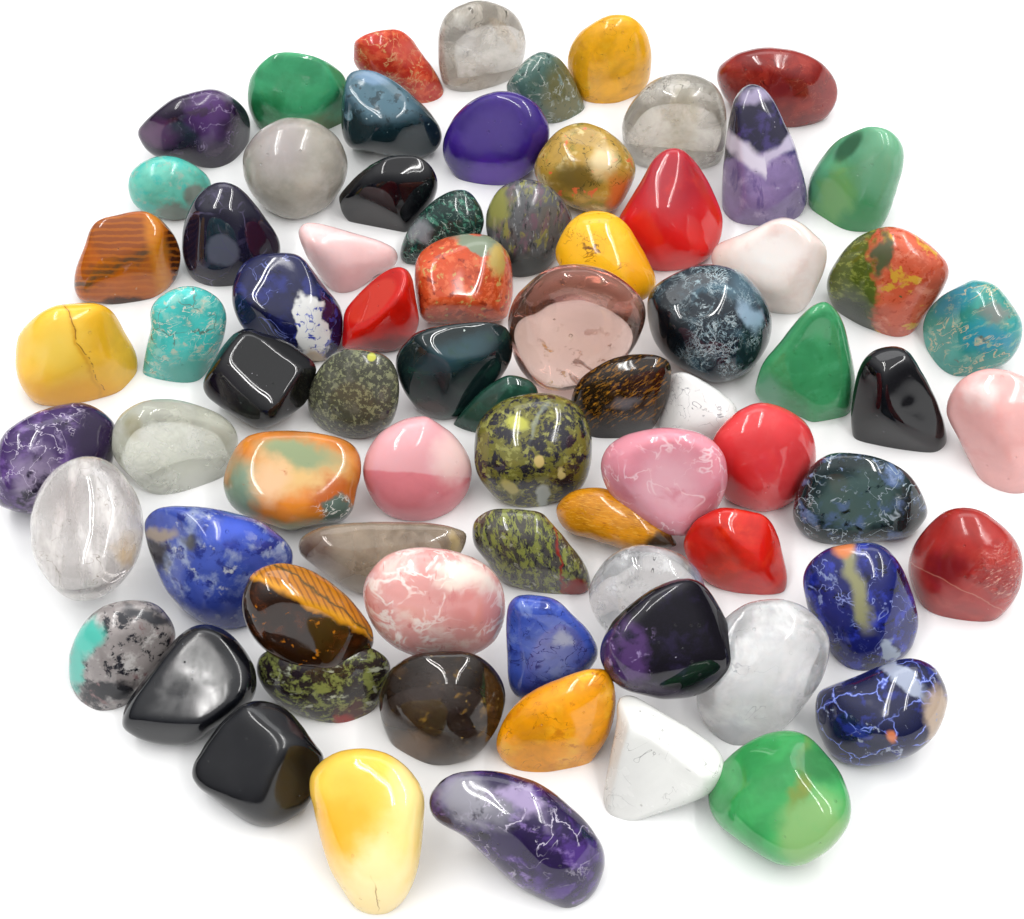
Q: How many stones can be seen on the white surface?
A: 75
